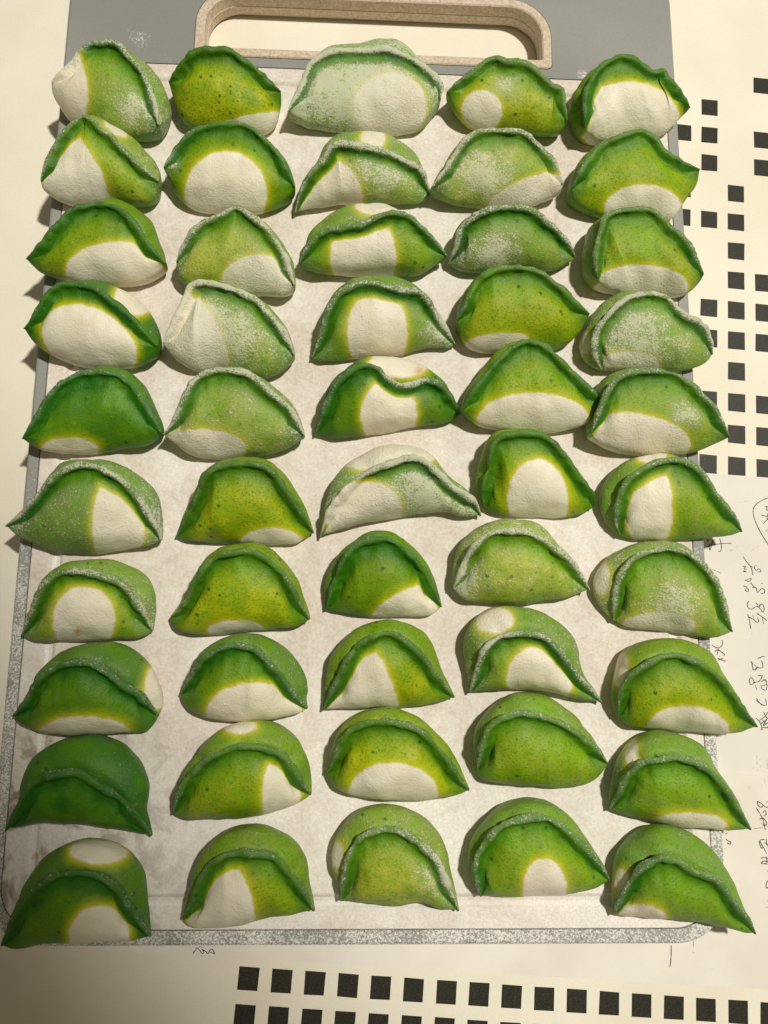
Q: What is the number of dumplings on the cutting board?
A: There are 50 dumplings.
